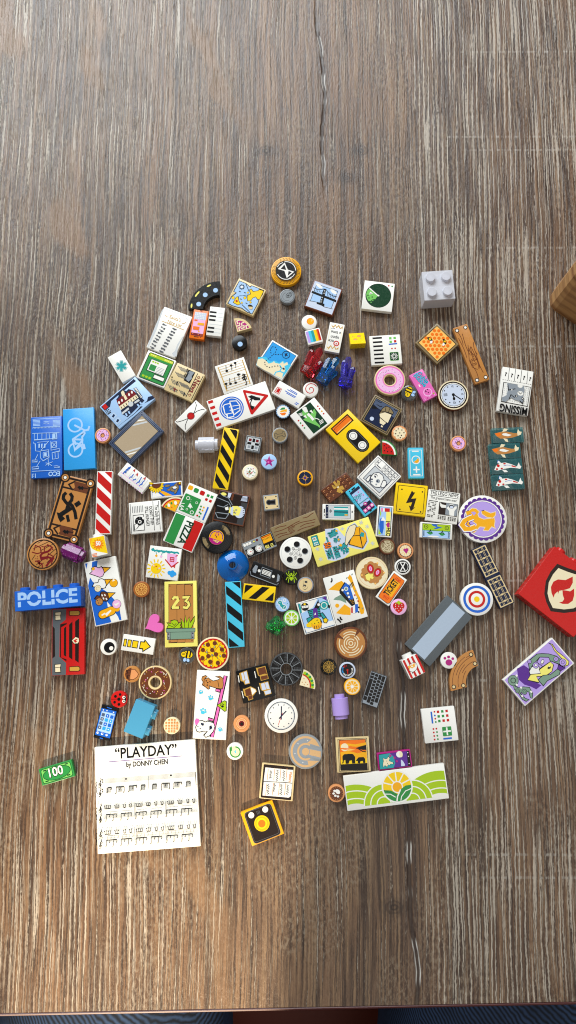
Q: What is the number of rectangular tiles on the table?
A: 52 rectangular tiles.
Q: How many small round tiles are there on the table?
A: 34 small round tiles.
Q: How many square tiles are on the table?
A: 29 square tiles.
